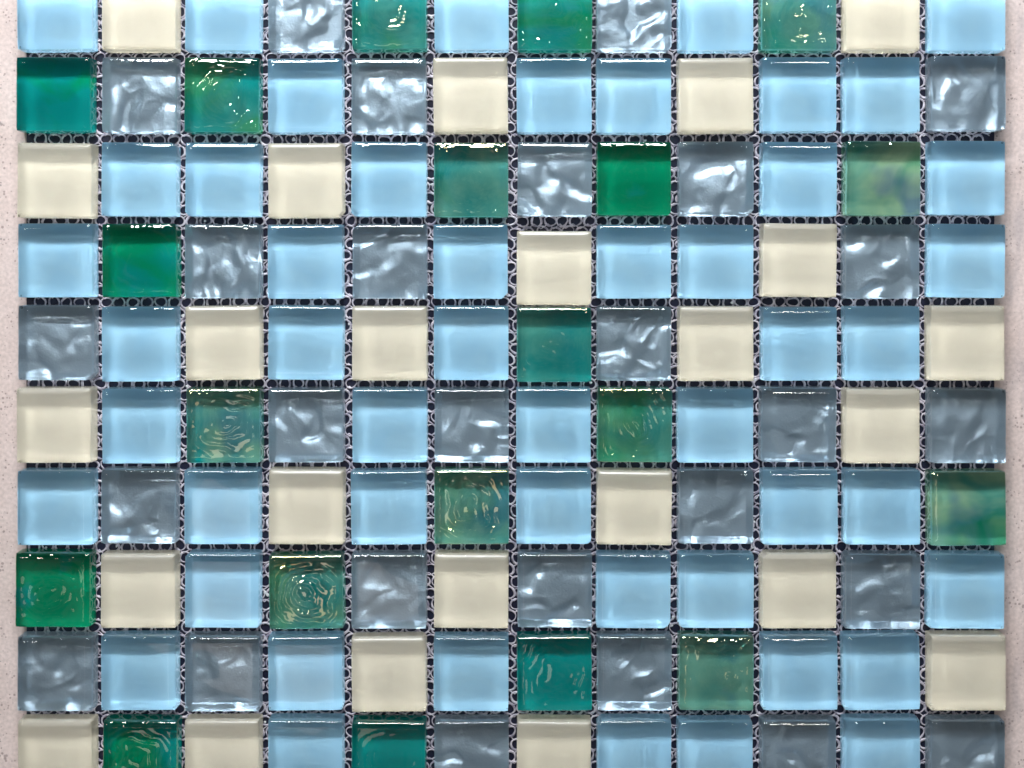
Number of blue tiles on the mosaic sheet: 49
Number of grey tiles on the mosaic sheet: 27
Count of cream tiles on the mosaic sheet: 24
